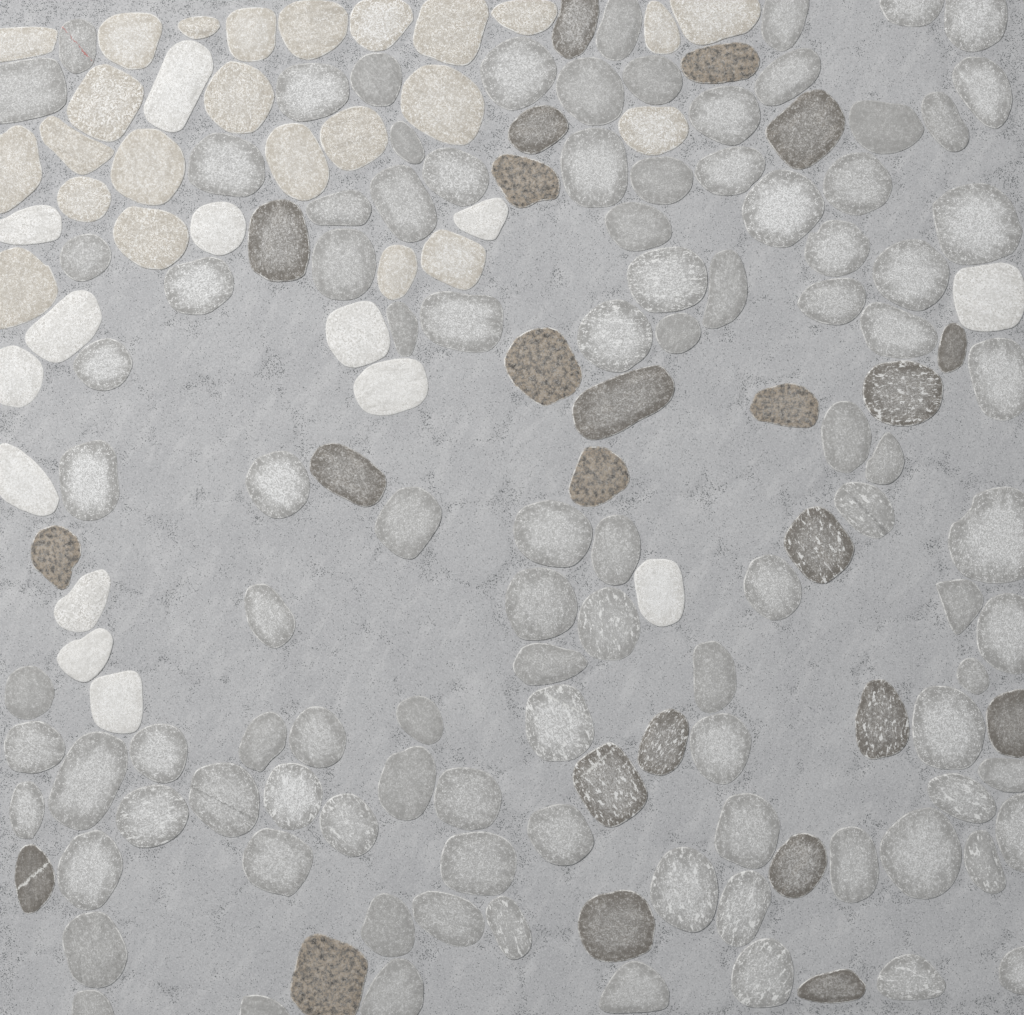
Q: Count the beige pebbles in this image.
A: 24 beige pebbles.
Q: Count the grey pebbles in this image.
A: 102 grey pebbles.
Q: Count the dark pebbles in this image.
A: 24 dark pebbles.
